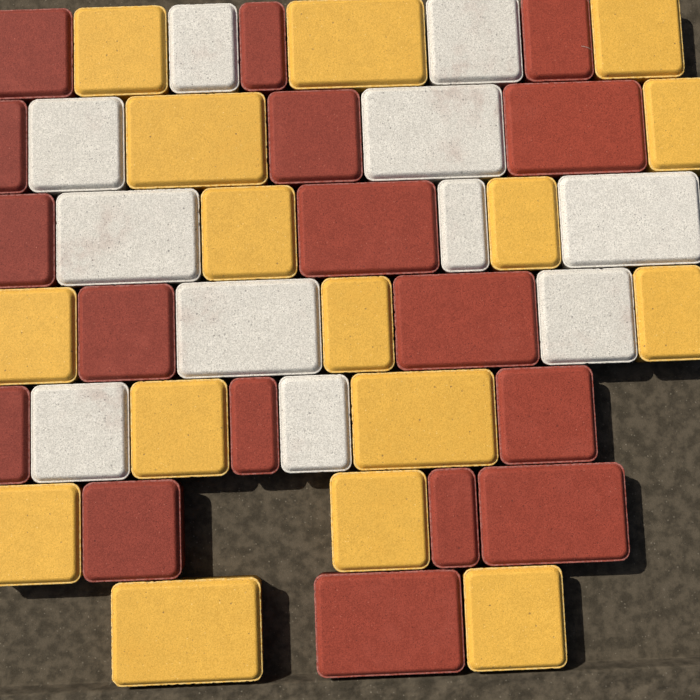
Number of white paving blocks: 11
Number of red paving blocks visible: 17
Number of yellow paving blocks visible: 16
